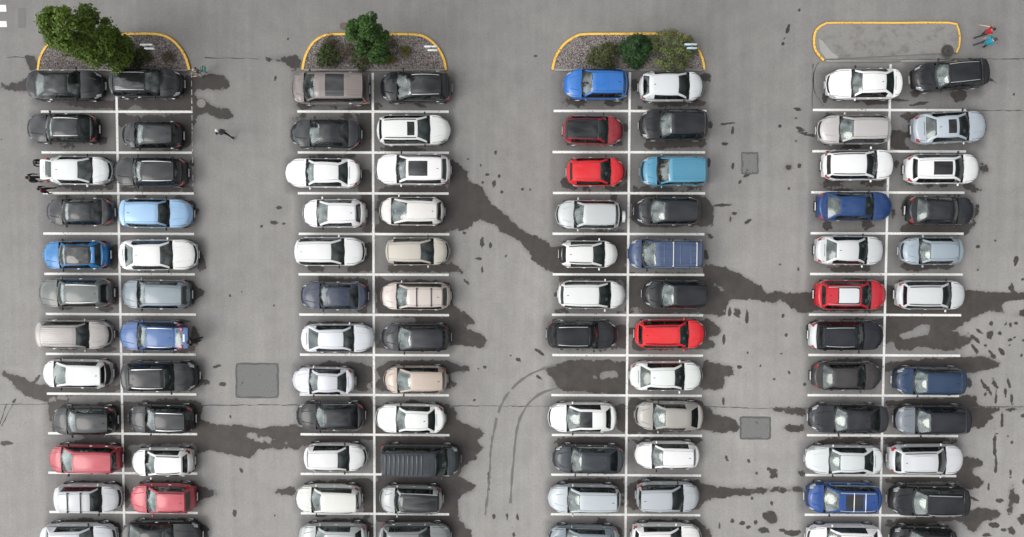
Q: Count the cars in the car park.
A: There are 94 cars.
